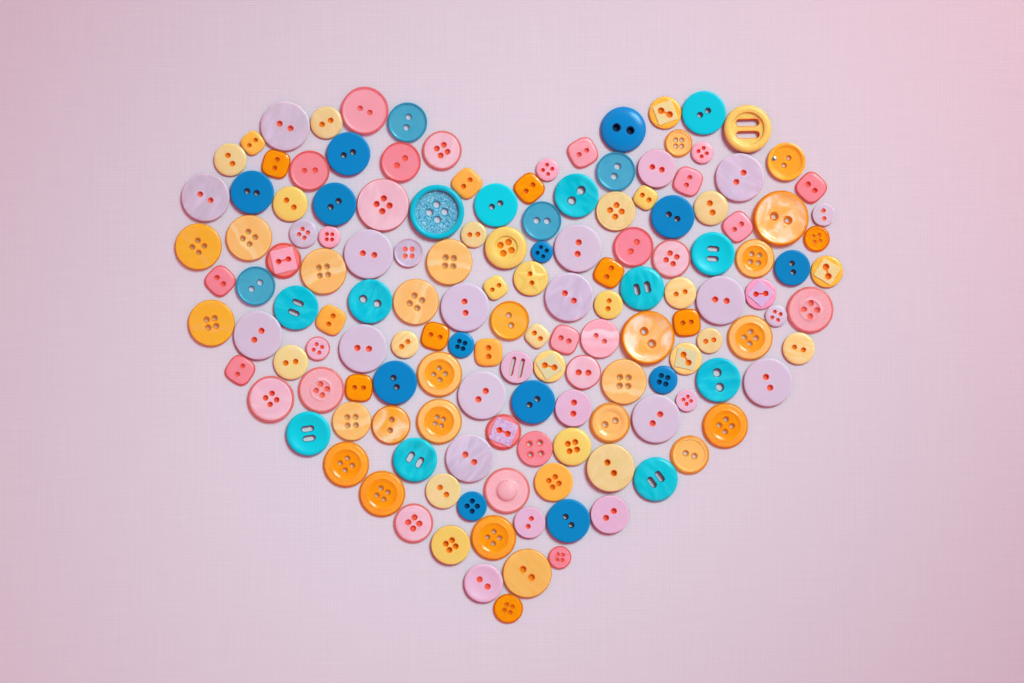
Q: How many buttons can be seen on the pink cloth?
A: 148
